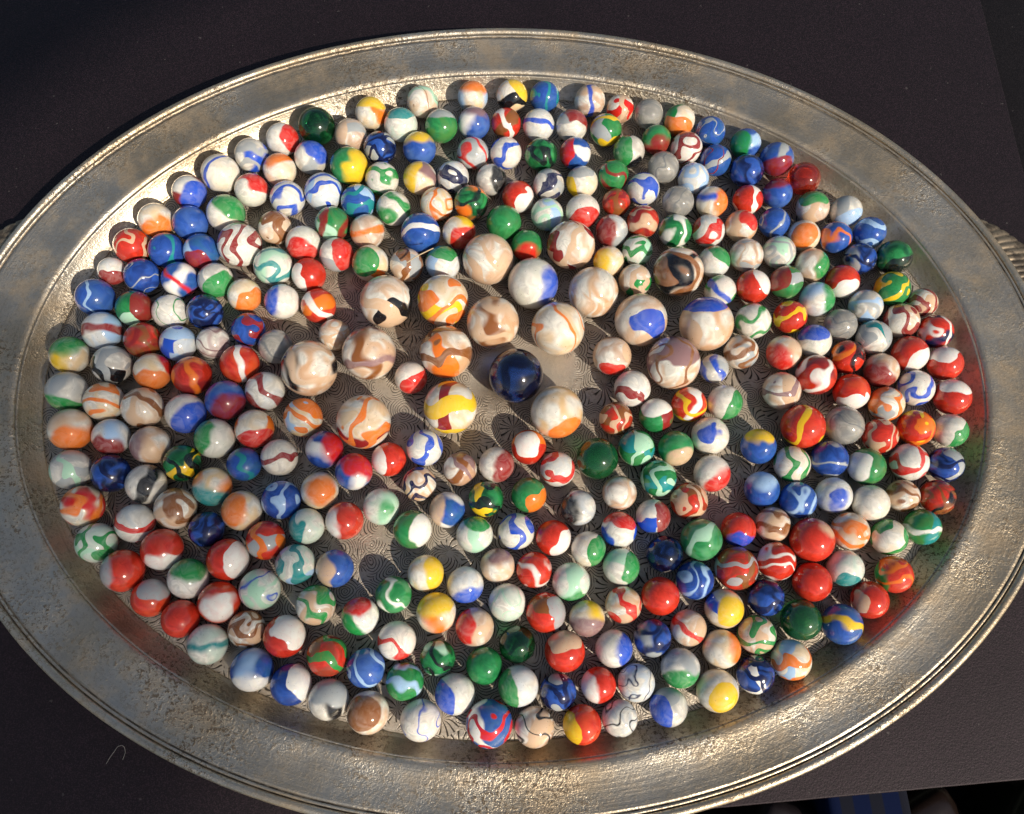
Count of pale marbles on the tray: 199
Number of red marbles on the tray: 55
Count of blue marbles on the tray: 51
